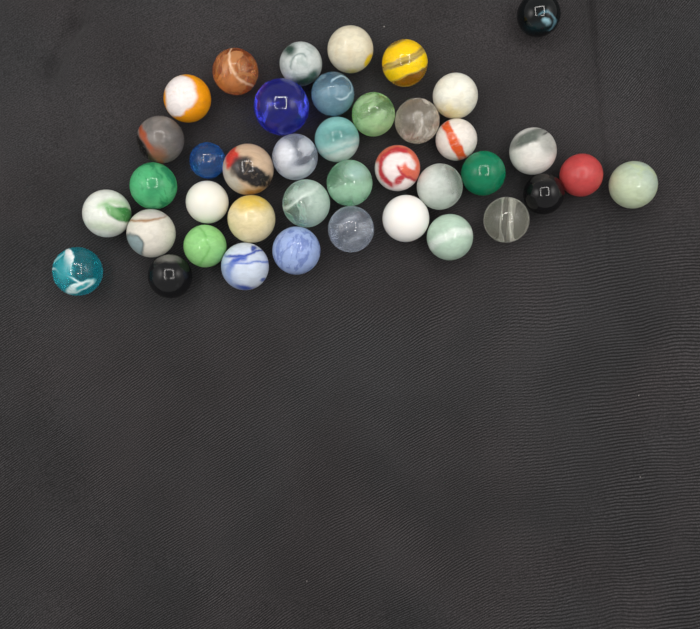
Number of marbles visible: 40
